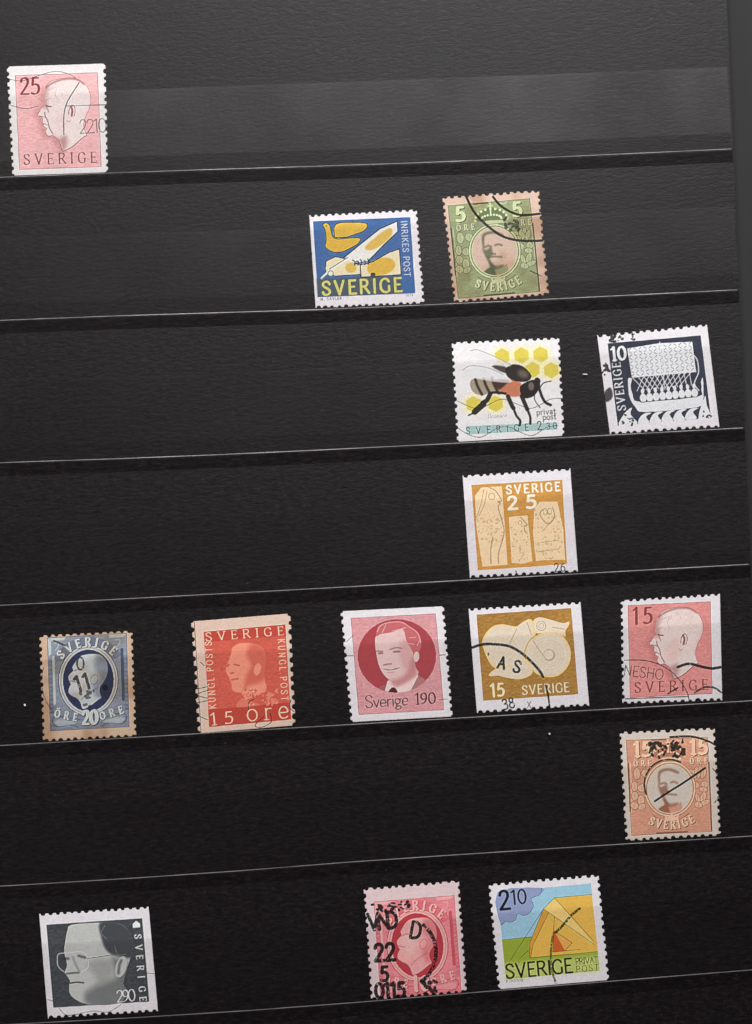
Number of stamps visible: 15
